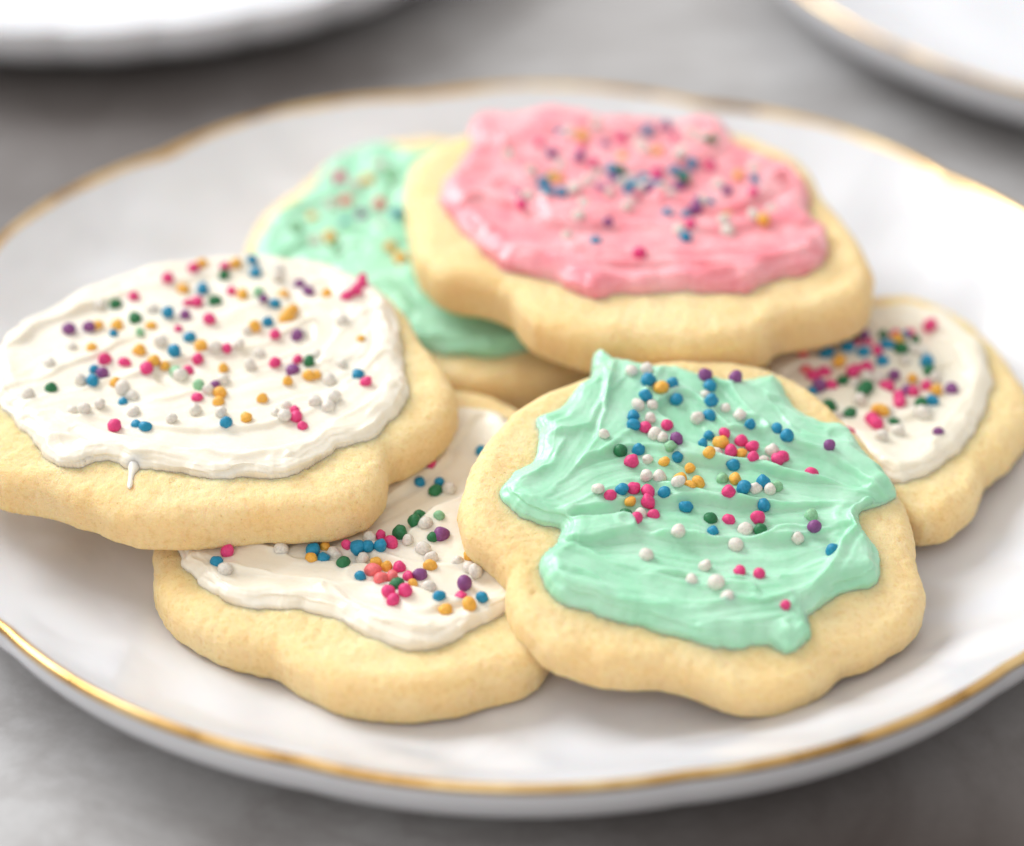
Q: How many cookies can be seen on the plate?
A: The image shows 6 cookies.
